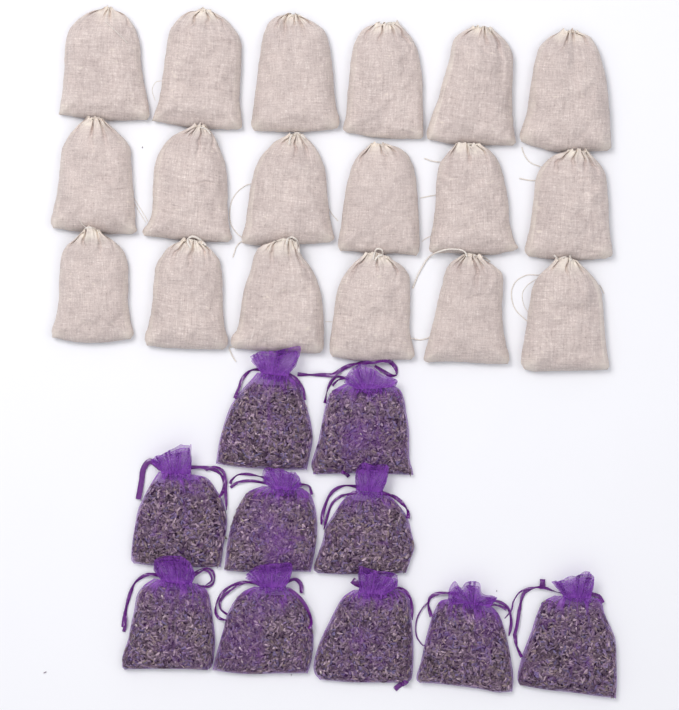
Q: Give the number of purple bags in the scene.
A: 10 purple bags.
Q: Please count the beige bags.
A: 18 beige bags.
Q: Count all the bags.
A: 28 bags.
